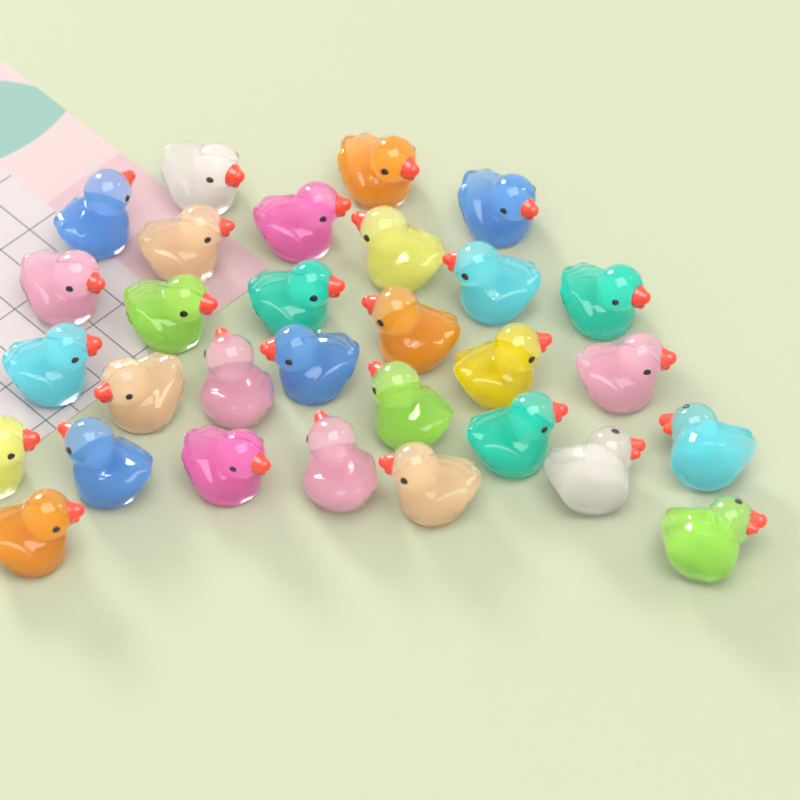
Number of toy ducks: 30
